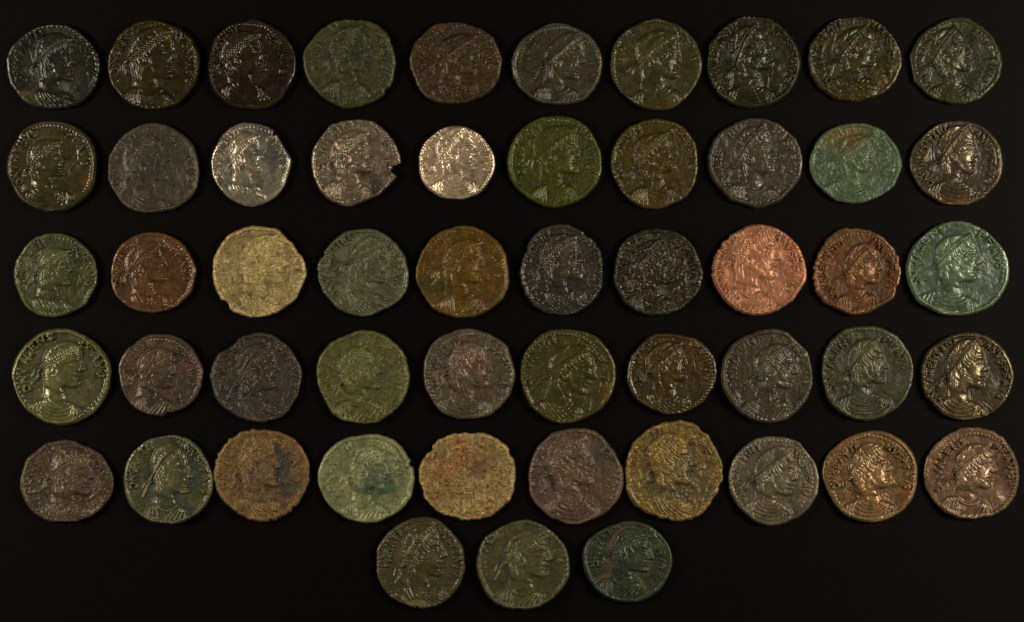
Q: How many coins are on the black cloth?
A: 53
